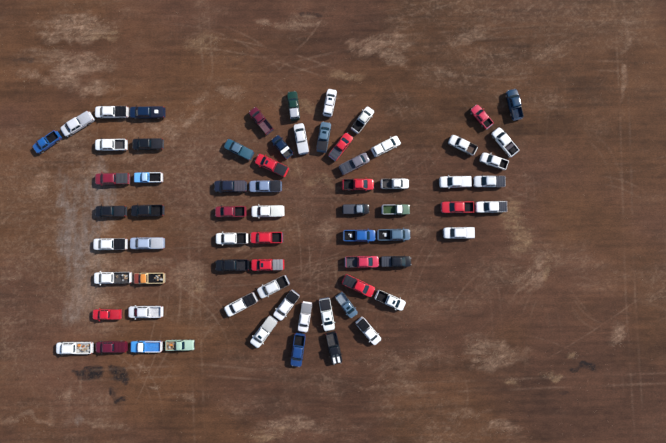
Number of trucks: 70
